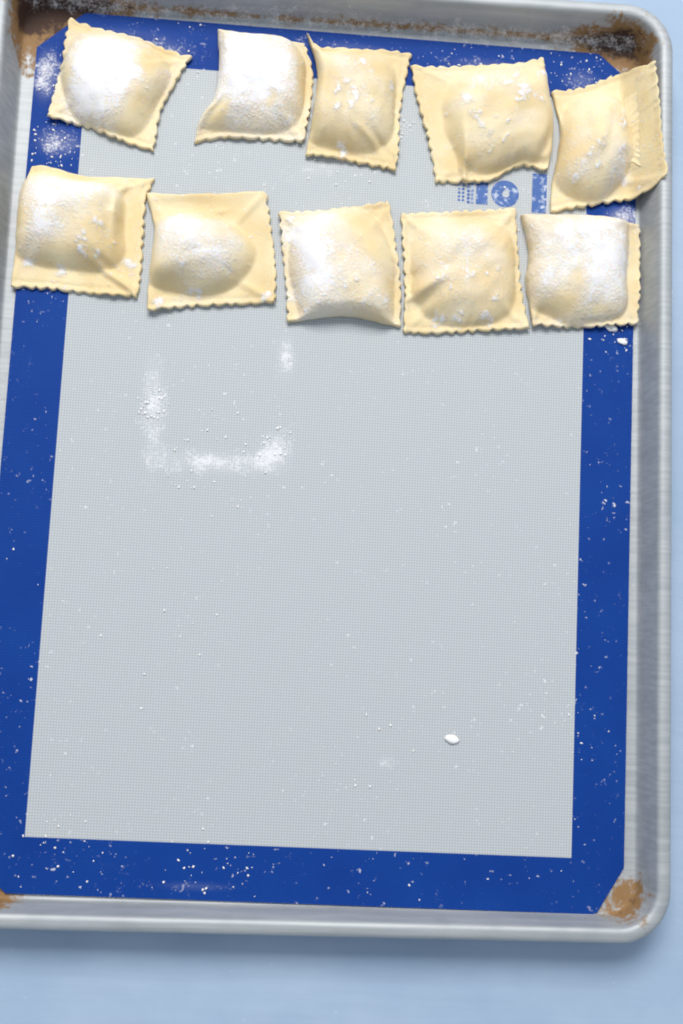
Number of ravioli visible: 10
